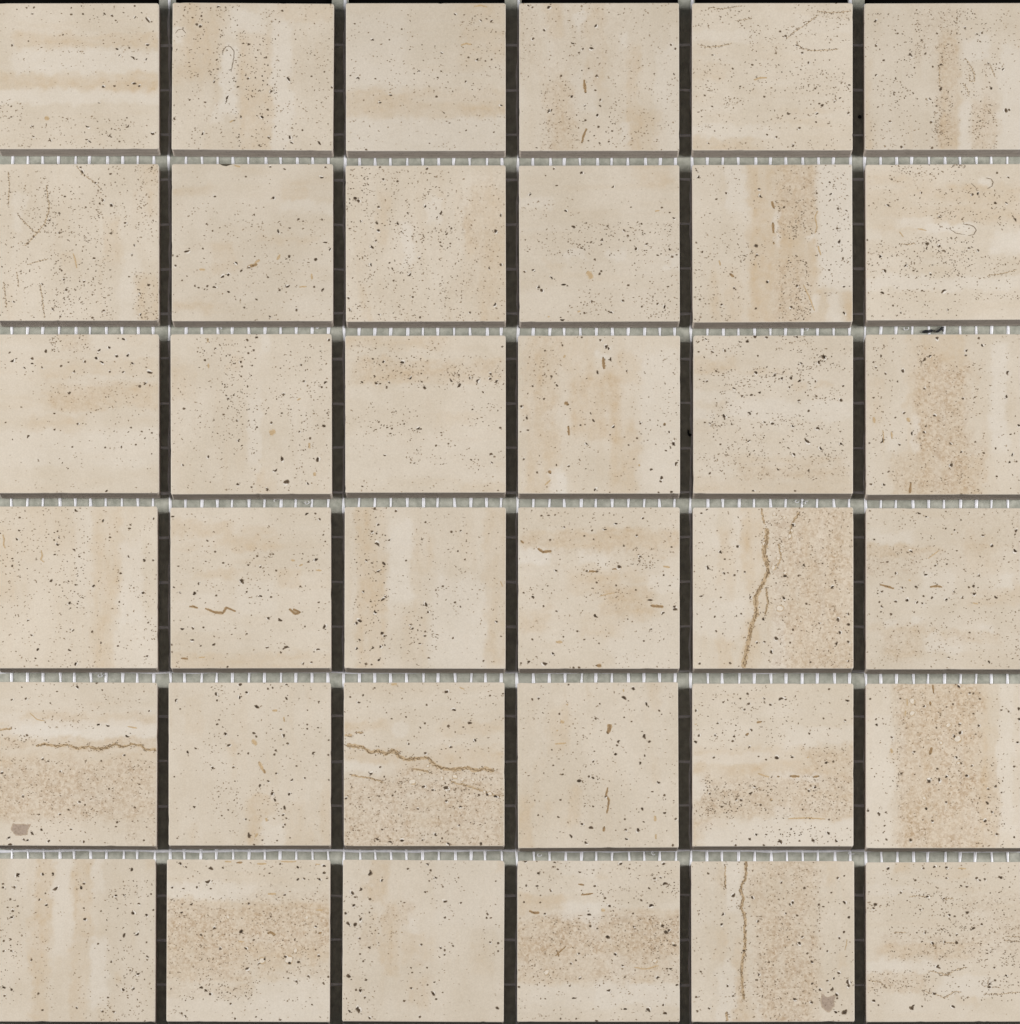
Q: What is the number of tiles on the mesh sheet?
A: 36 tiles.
